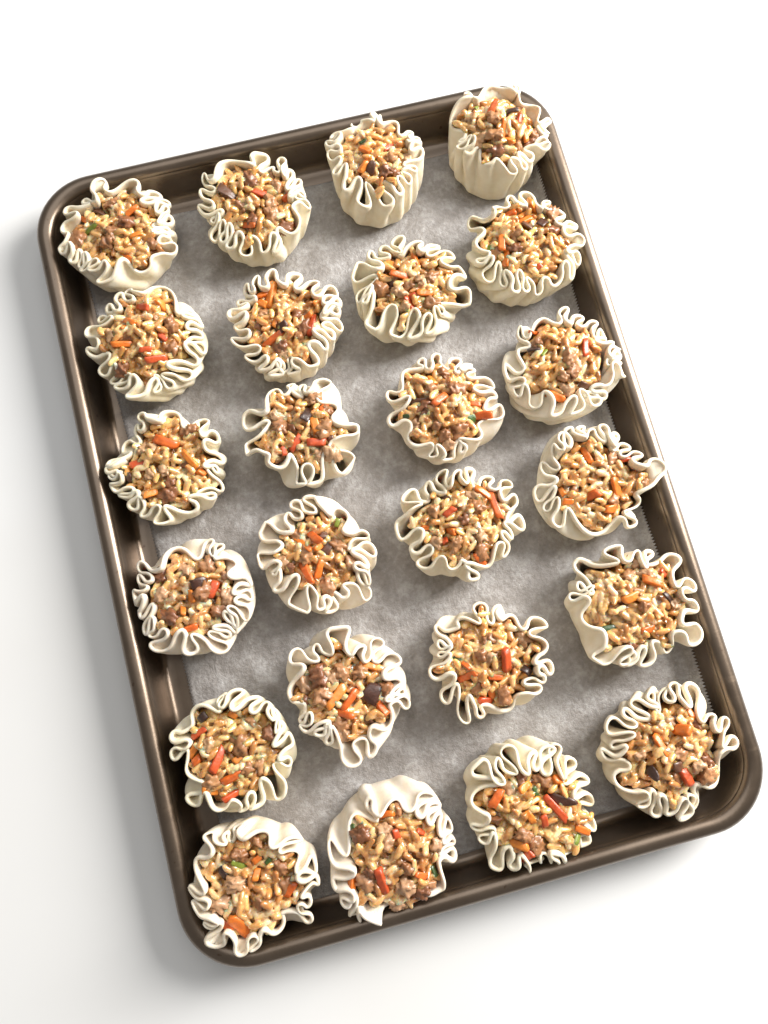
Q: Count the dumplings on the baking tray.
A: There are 24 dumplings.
